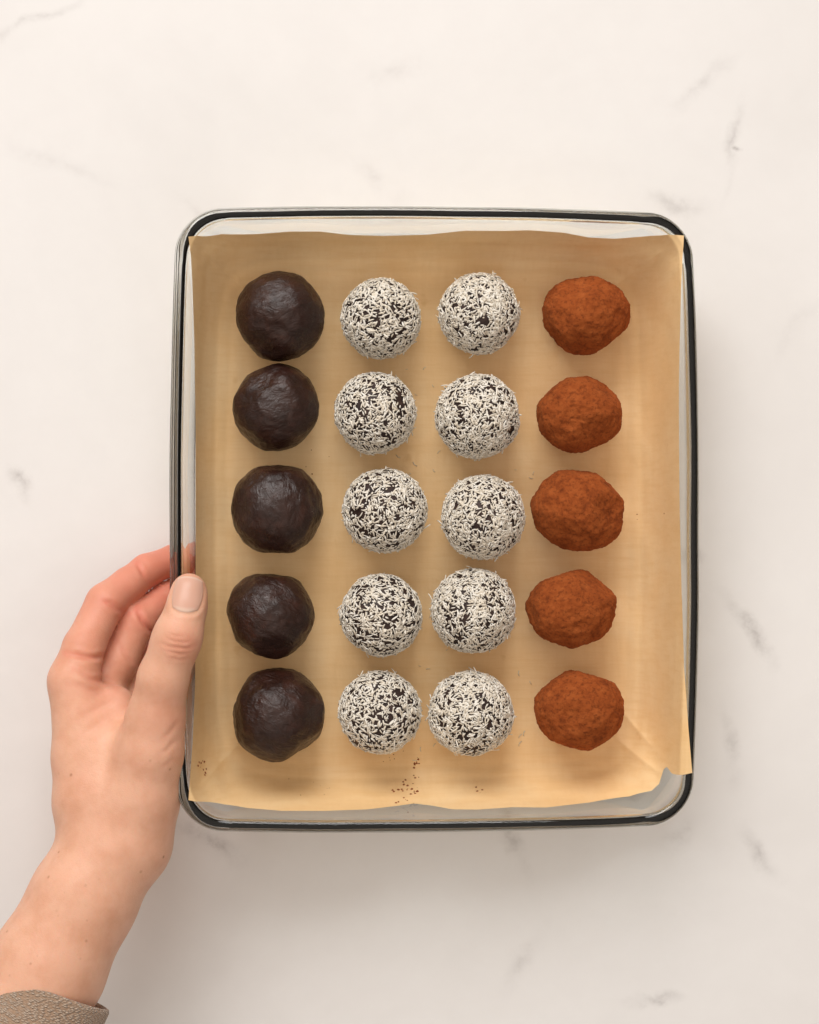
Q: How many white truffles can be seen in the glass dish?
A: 10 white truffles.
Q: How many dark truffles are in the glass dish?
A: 5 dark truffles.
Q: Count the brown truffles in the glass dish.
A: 5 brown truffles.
